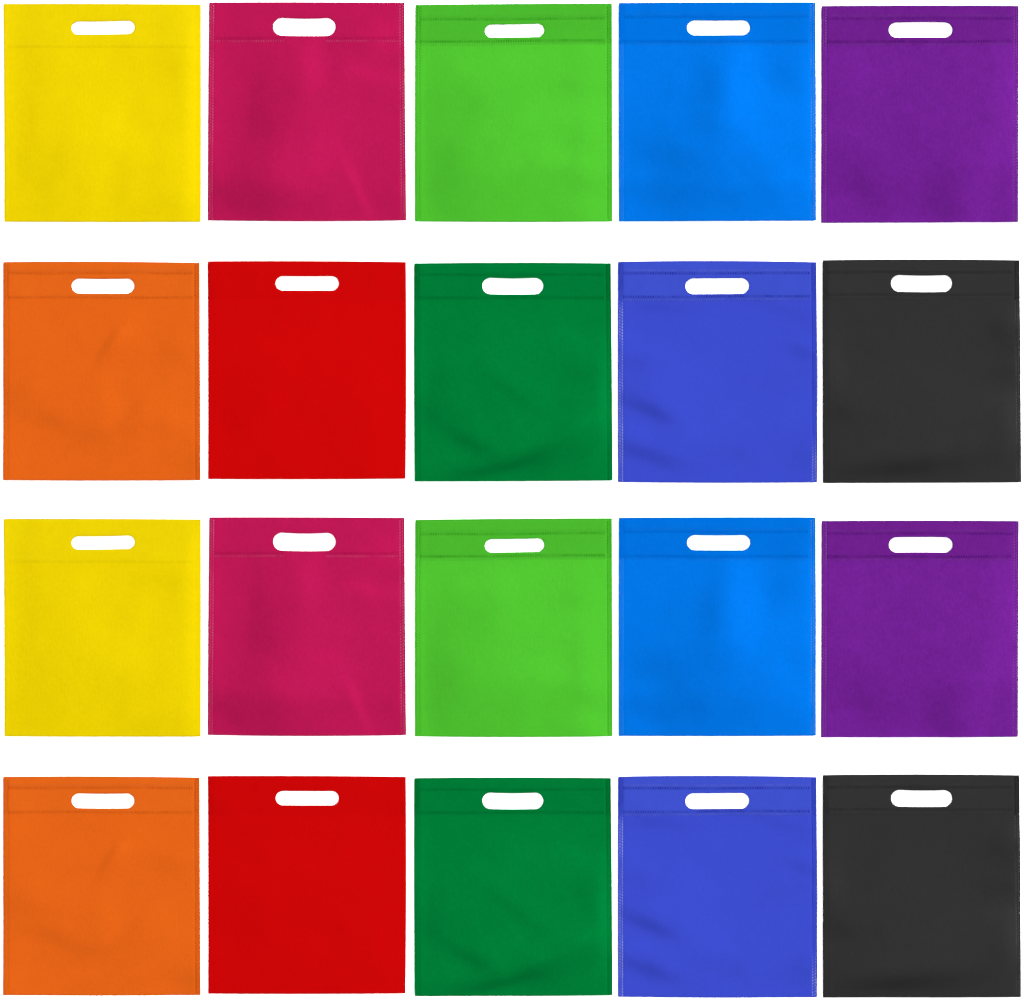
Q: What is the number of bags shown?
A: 20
